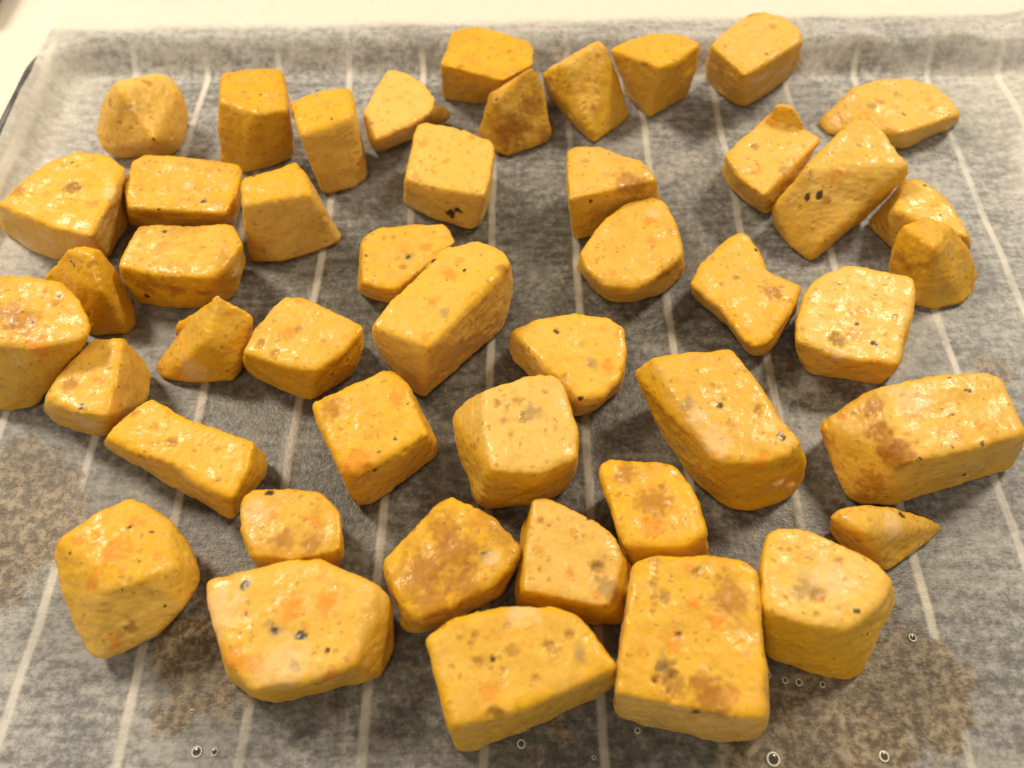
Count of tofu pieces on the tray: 46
